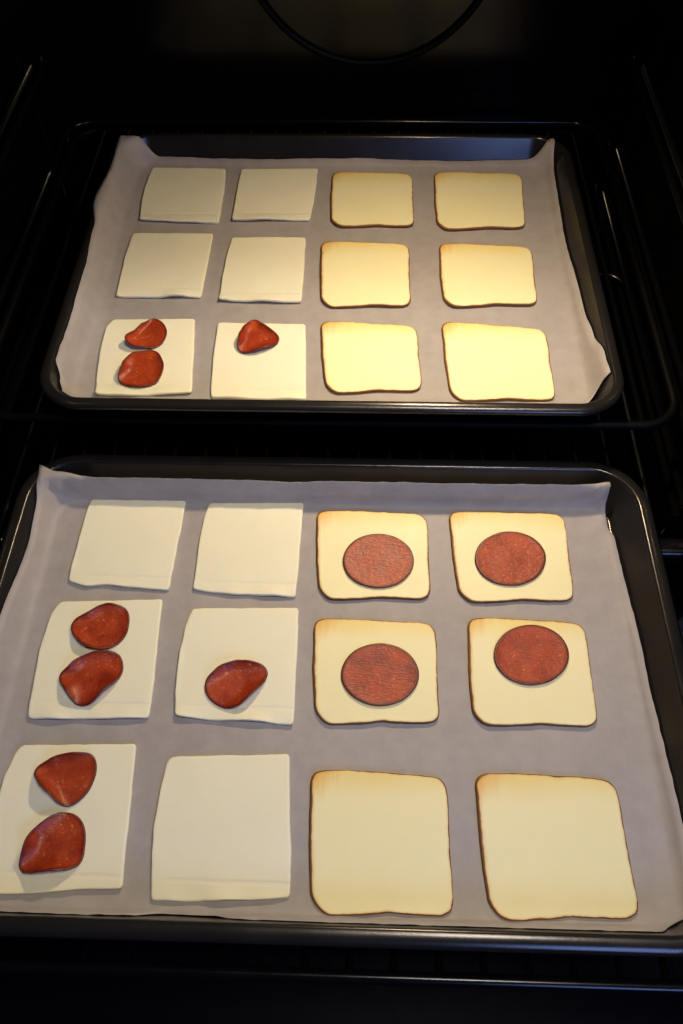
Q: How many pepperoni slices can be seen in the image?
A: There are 12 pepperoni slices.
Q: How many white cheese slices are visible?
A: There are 12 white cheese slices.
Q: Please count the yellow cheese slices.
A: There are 12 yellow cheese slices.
